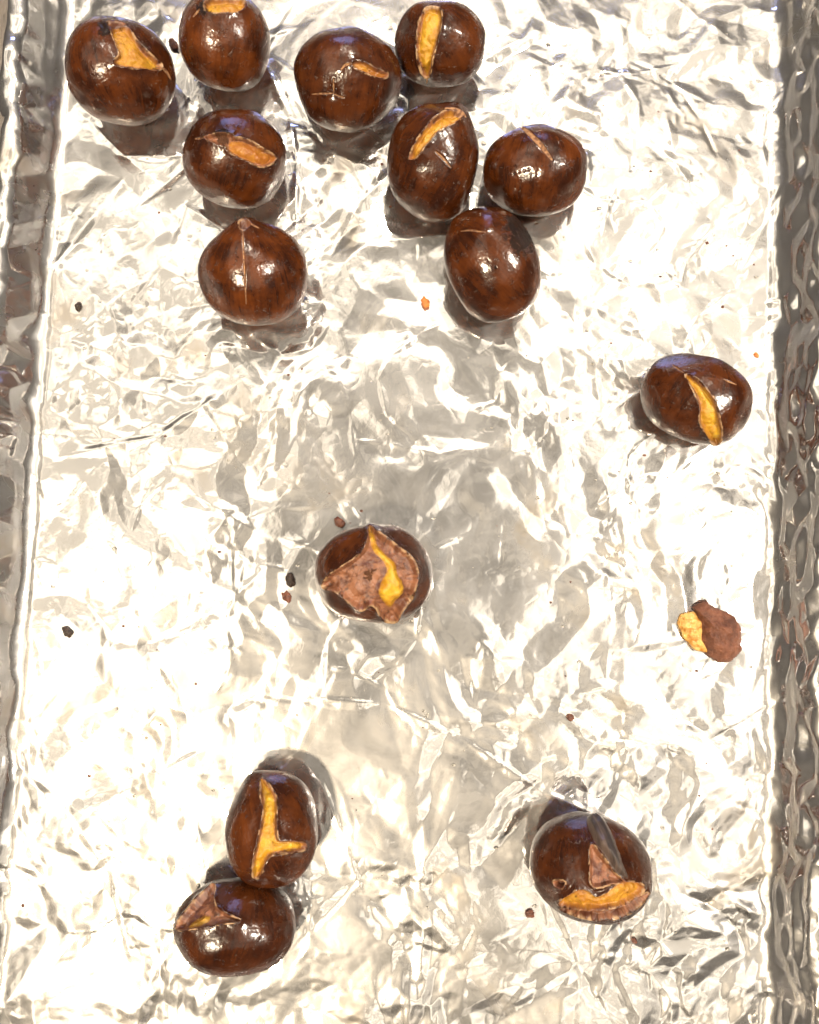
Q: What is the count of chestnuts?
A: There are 14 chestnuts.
